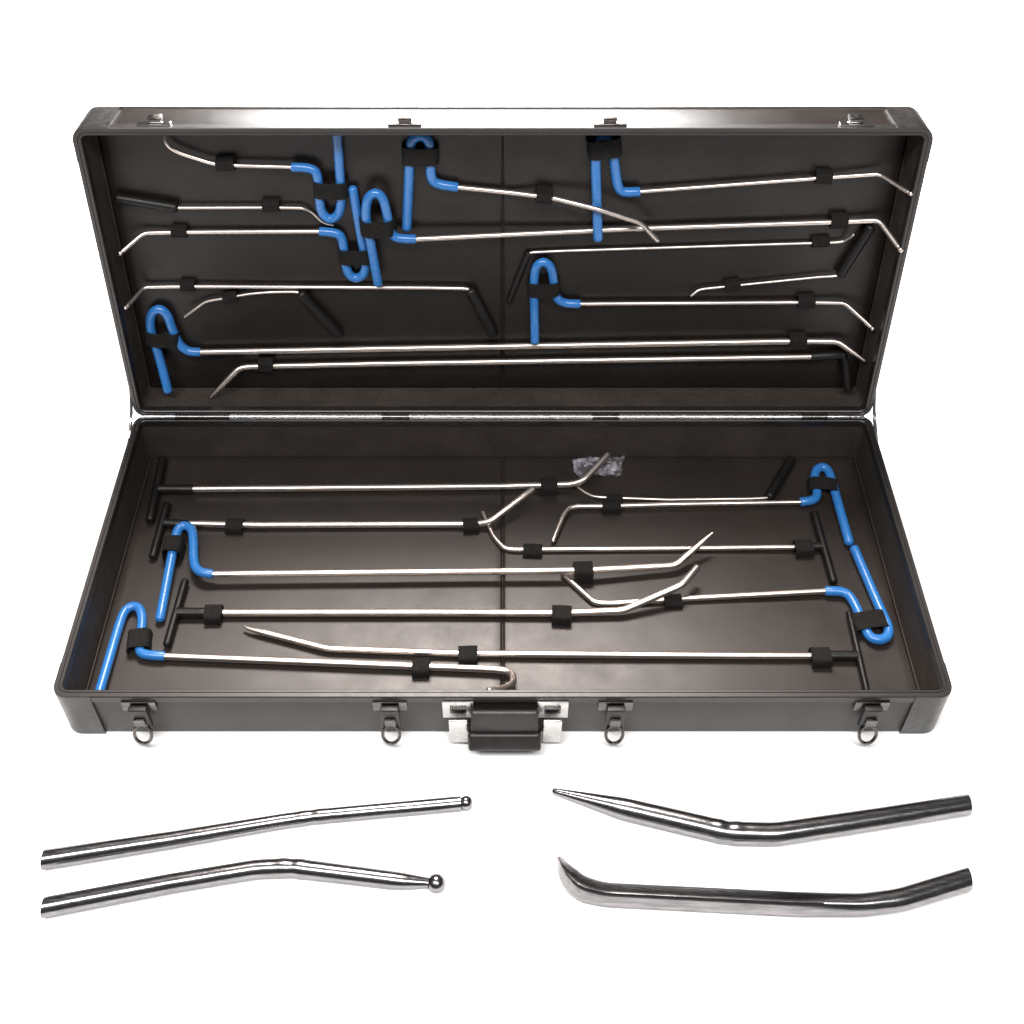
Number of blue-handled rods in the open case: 11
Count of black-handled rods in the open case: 12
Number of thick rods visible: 4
